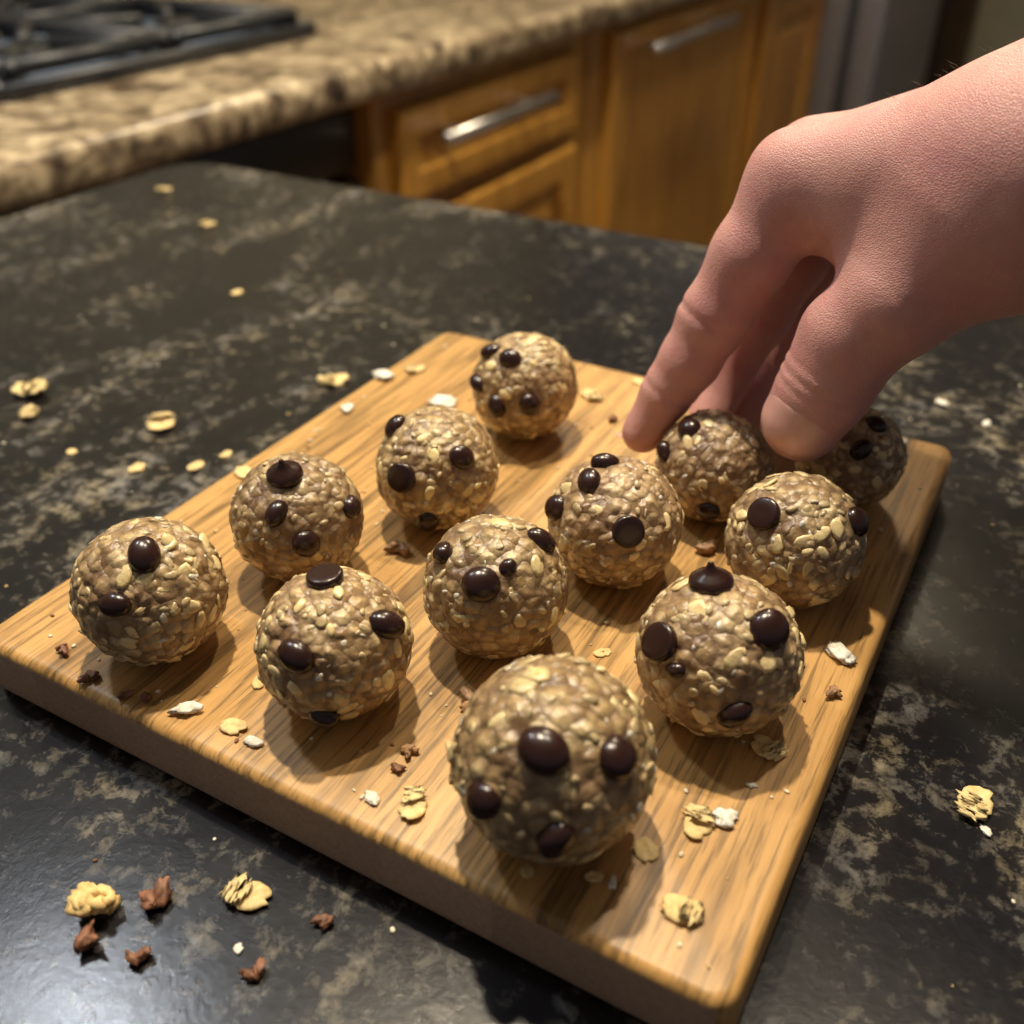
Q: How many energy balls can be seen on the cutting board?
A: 12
